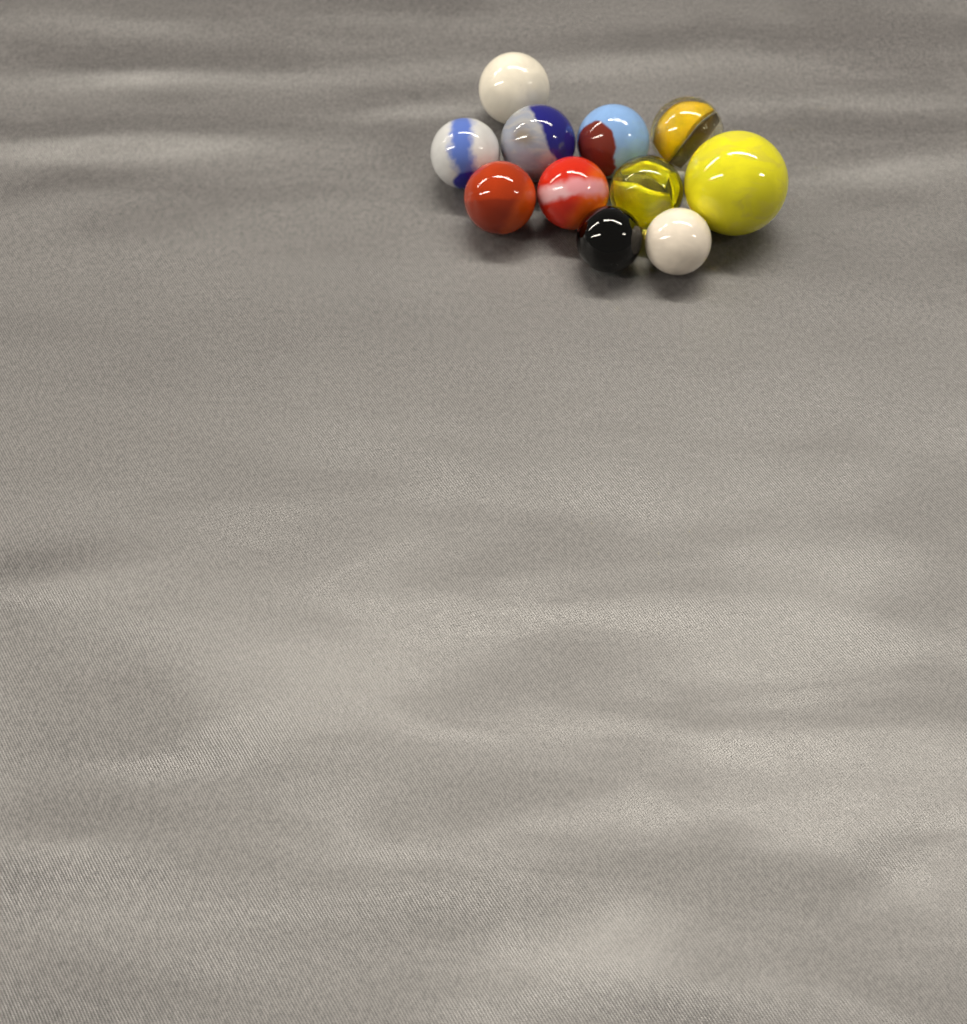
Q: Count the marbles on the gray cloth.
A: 11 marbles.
